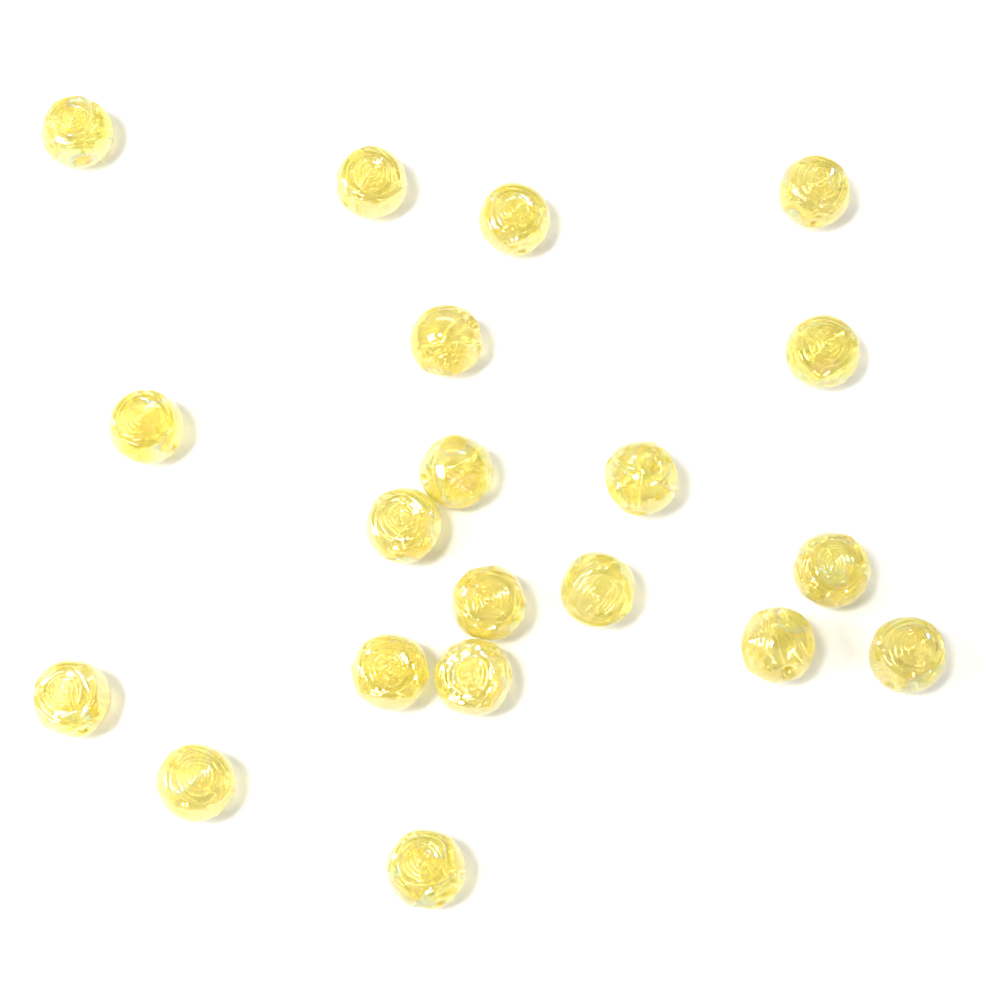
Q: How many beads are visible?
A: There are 20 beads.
